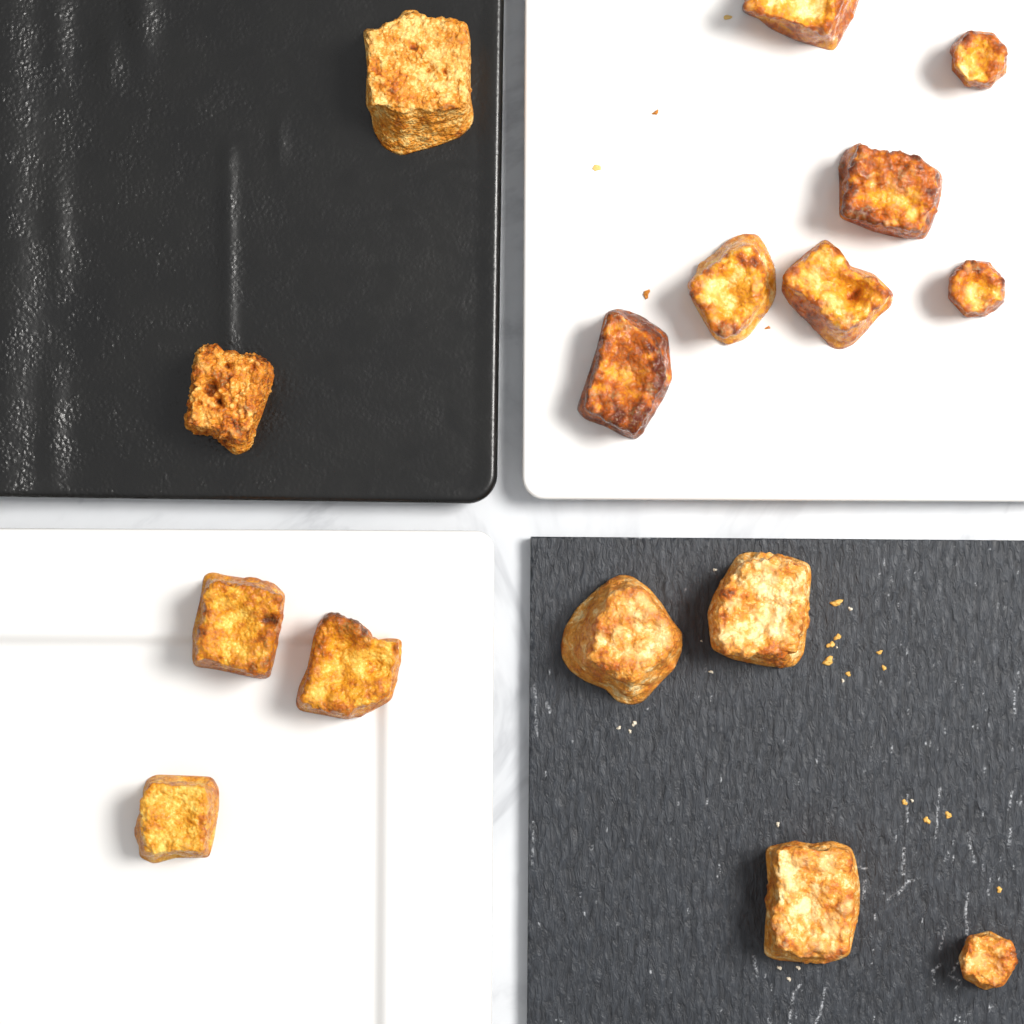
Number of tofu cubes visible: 16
